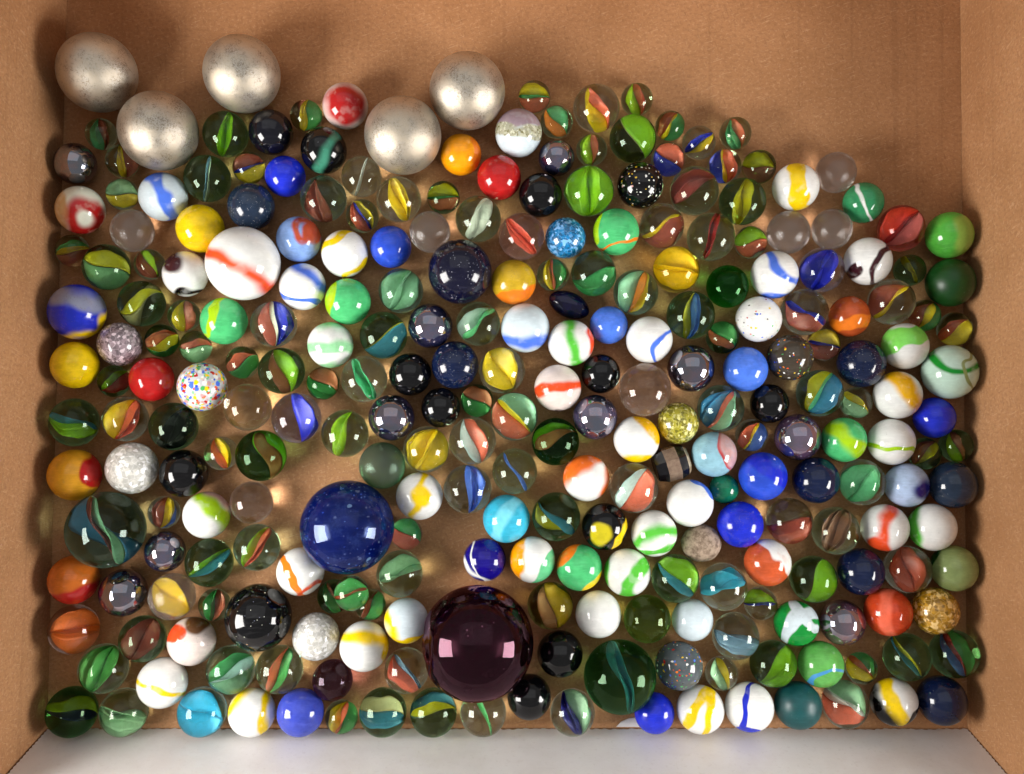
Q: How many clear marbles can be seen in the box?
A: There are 139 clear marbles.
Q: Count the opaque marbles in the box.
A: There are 123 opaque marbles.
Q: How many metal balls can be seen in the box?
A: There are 5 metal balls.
